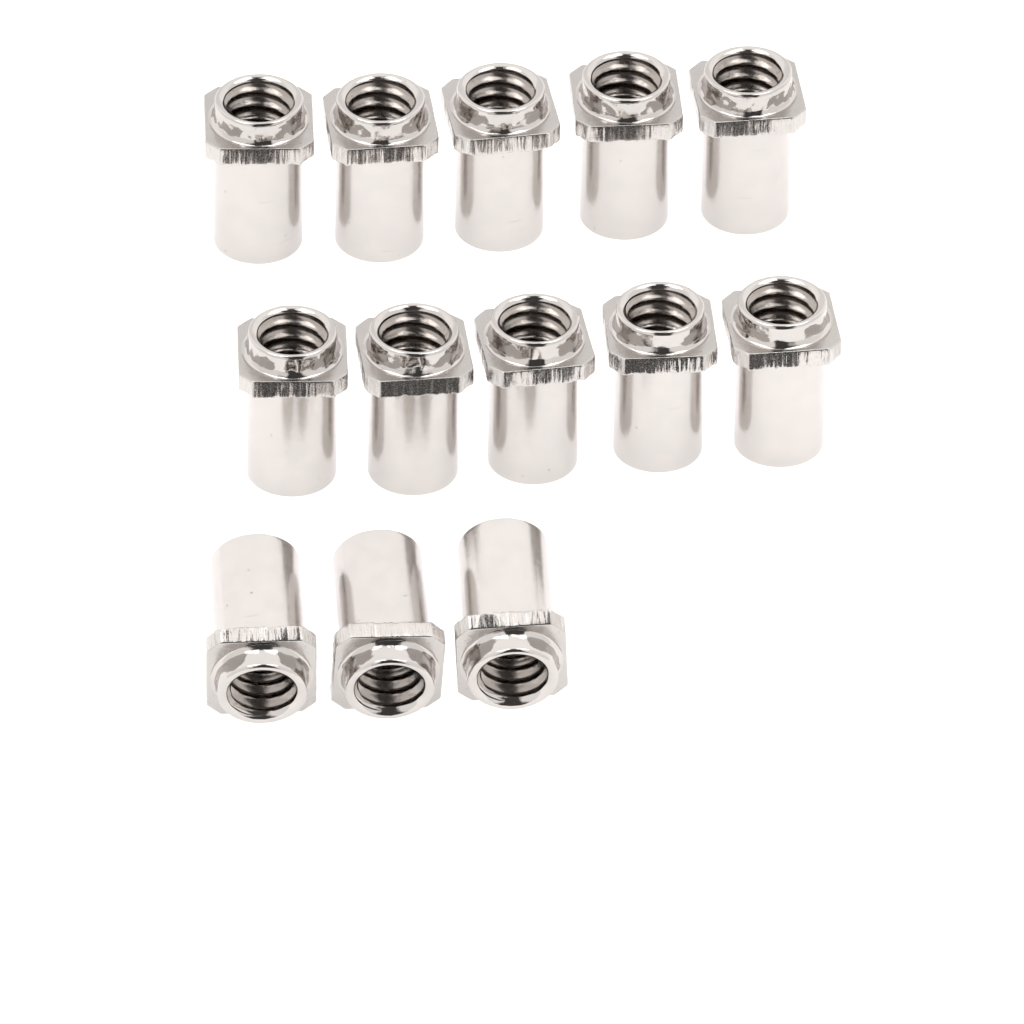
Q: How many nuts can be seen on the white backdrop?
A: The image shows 13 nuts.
